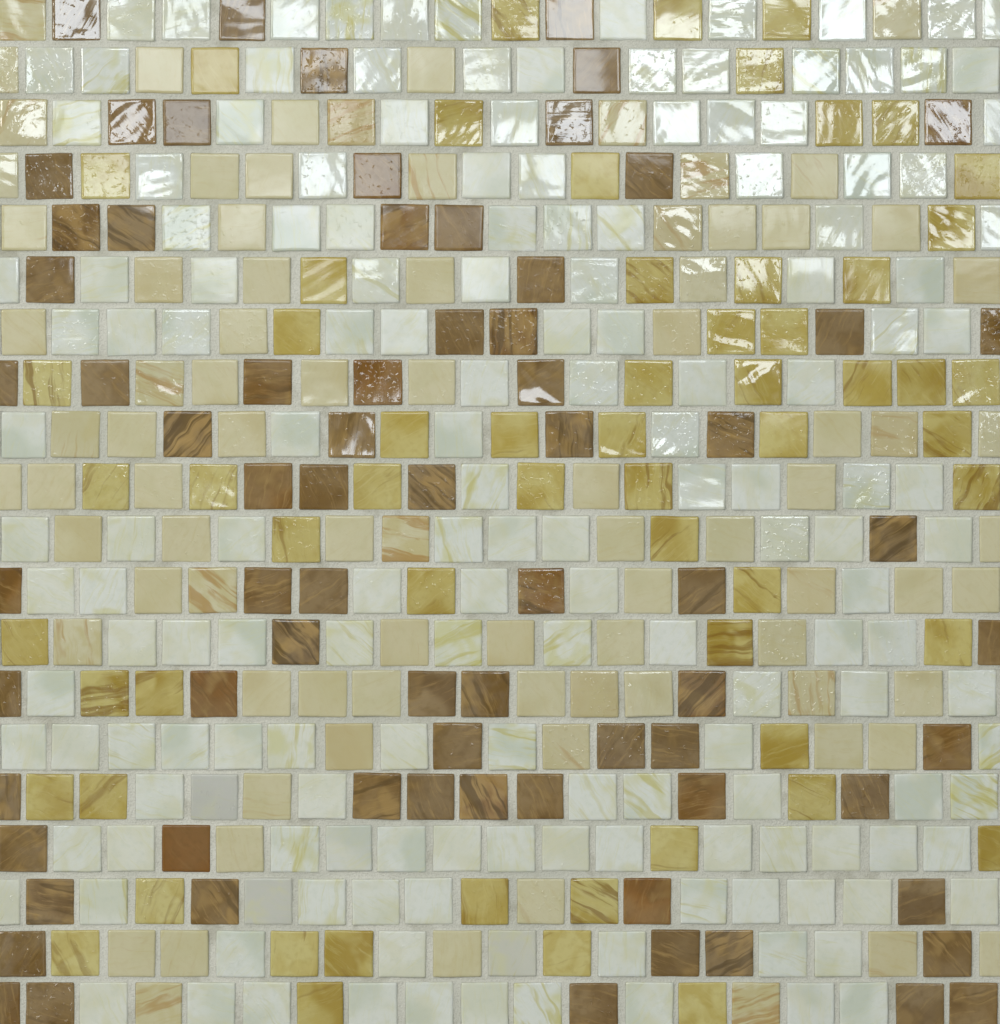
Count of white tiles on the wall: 163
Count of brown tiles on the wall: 73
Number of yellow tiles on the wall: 60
